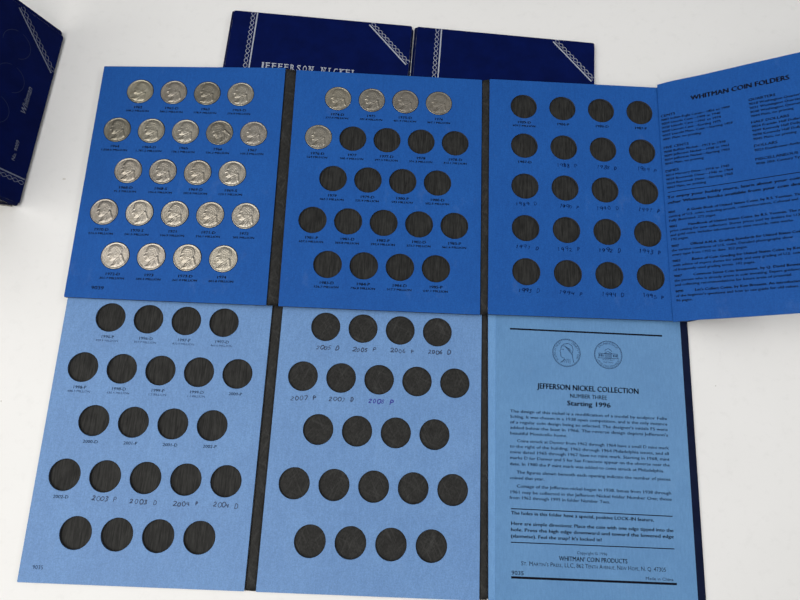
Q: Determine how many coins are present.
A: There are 27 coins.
